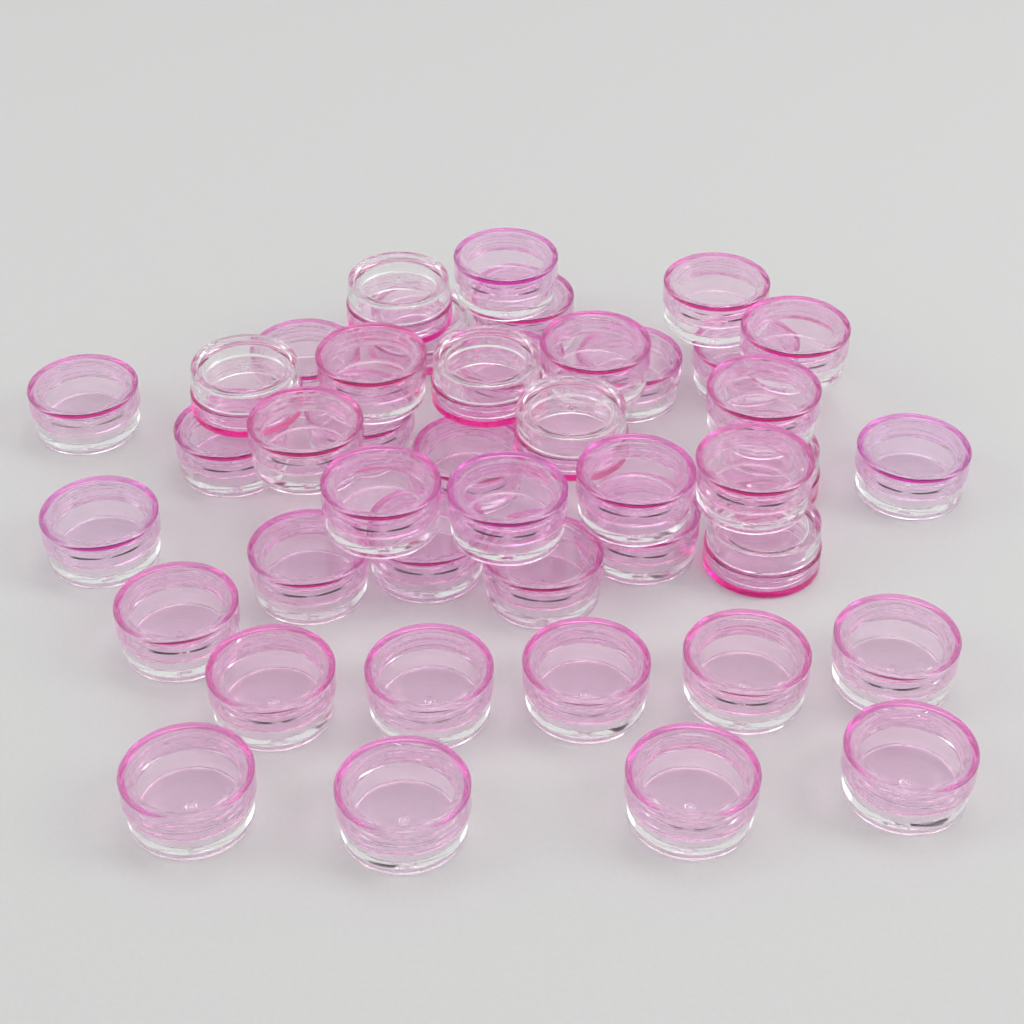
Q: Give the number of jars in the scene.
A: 43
